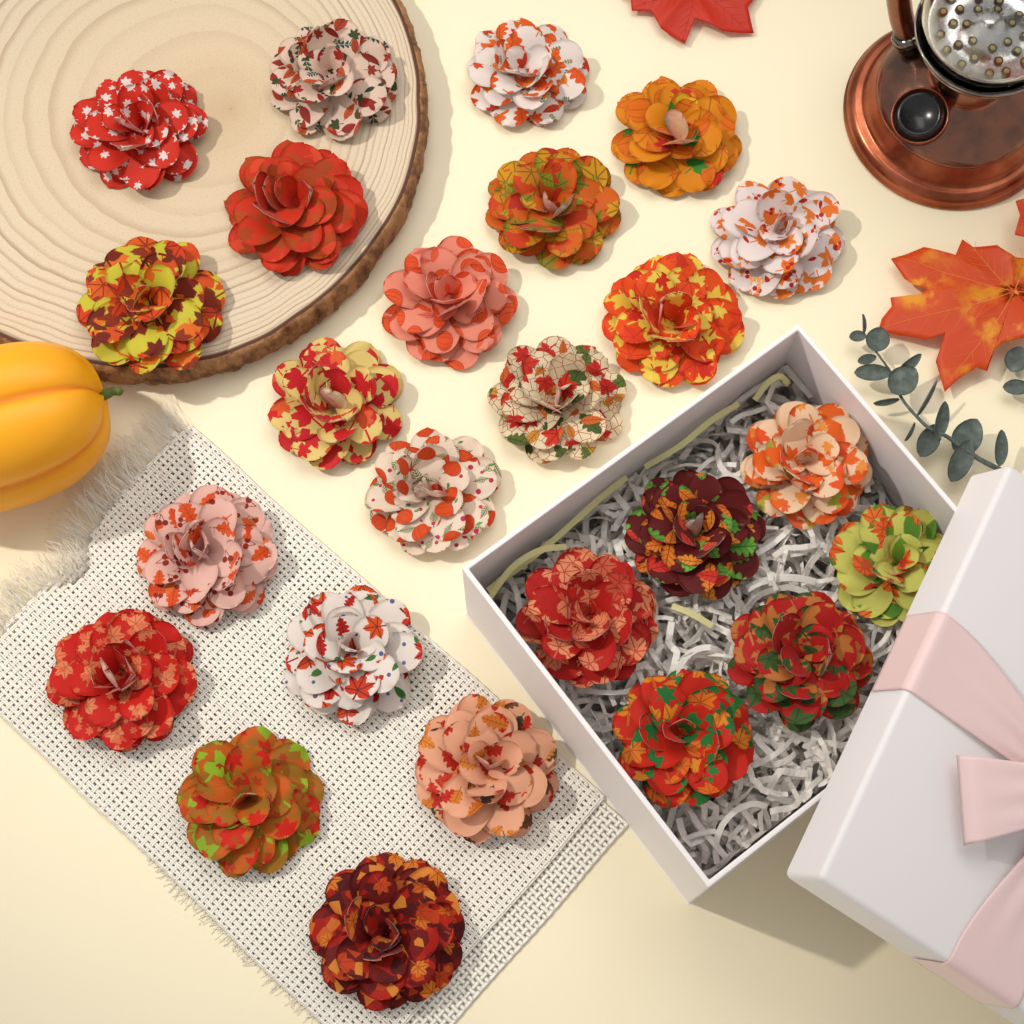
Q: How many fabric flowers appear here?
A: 25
